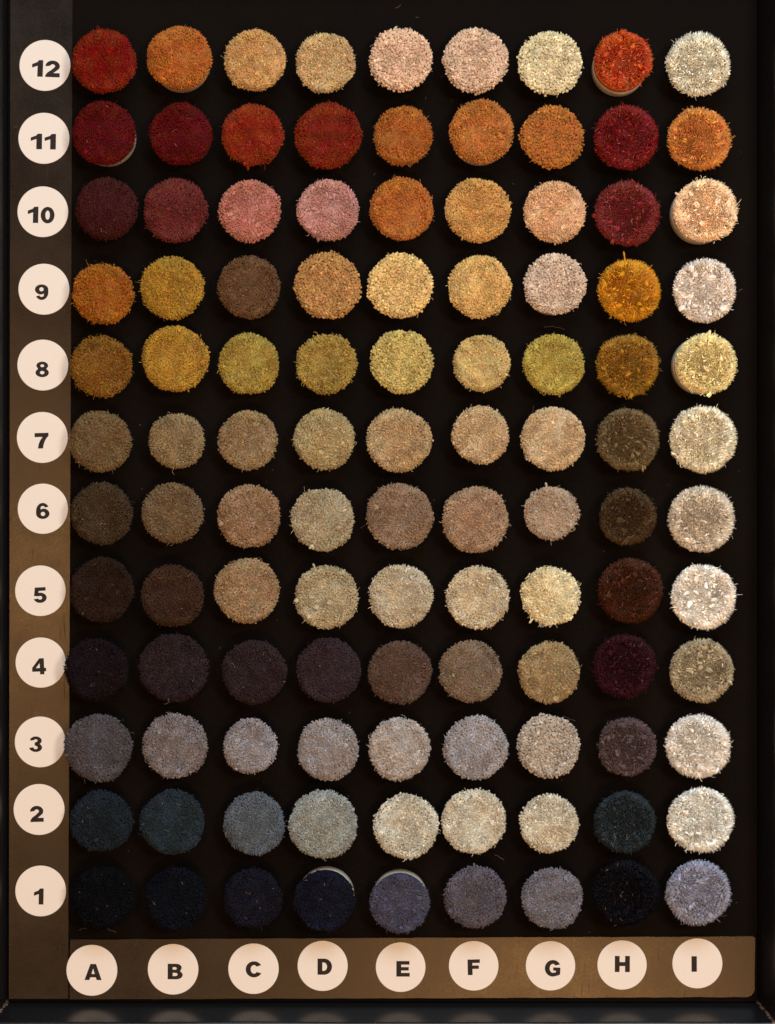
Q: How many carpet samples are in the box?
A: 108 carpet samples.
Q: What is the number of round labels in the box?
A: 21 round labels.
